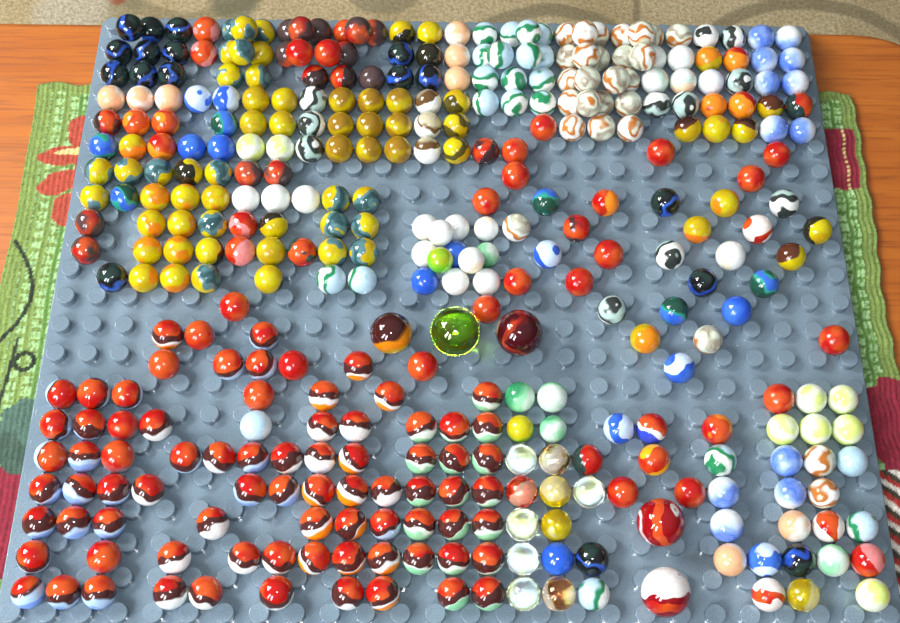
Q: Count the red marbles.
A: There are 141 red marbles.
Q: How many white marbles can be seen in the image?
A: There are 106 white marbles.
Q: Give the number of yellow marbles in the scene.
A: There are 72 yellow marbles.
